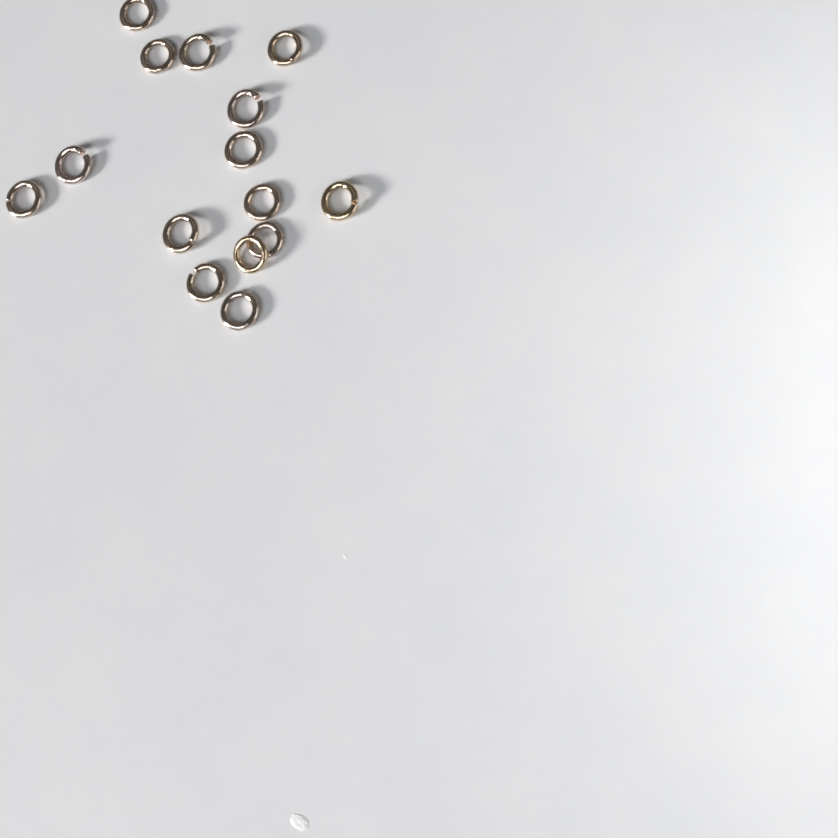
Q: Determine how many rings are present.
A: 15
